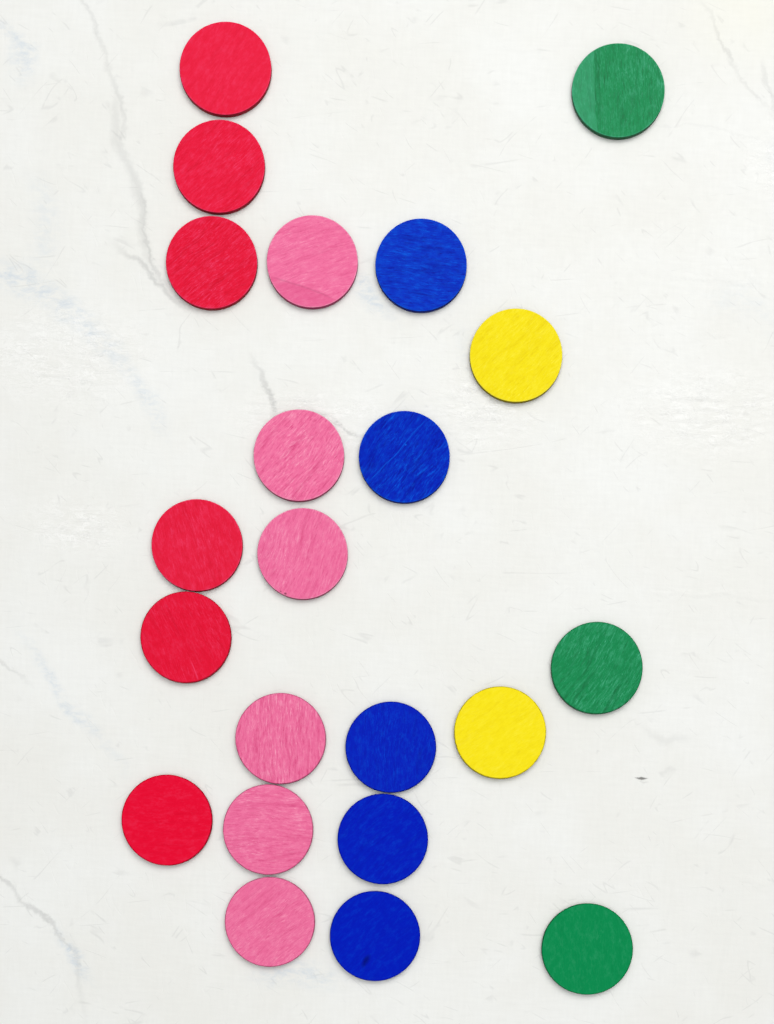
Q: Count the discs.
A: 22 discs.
